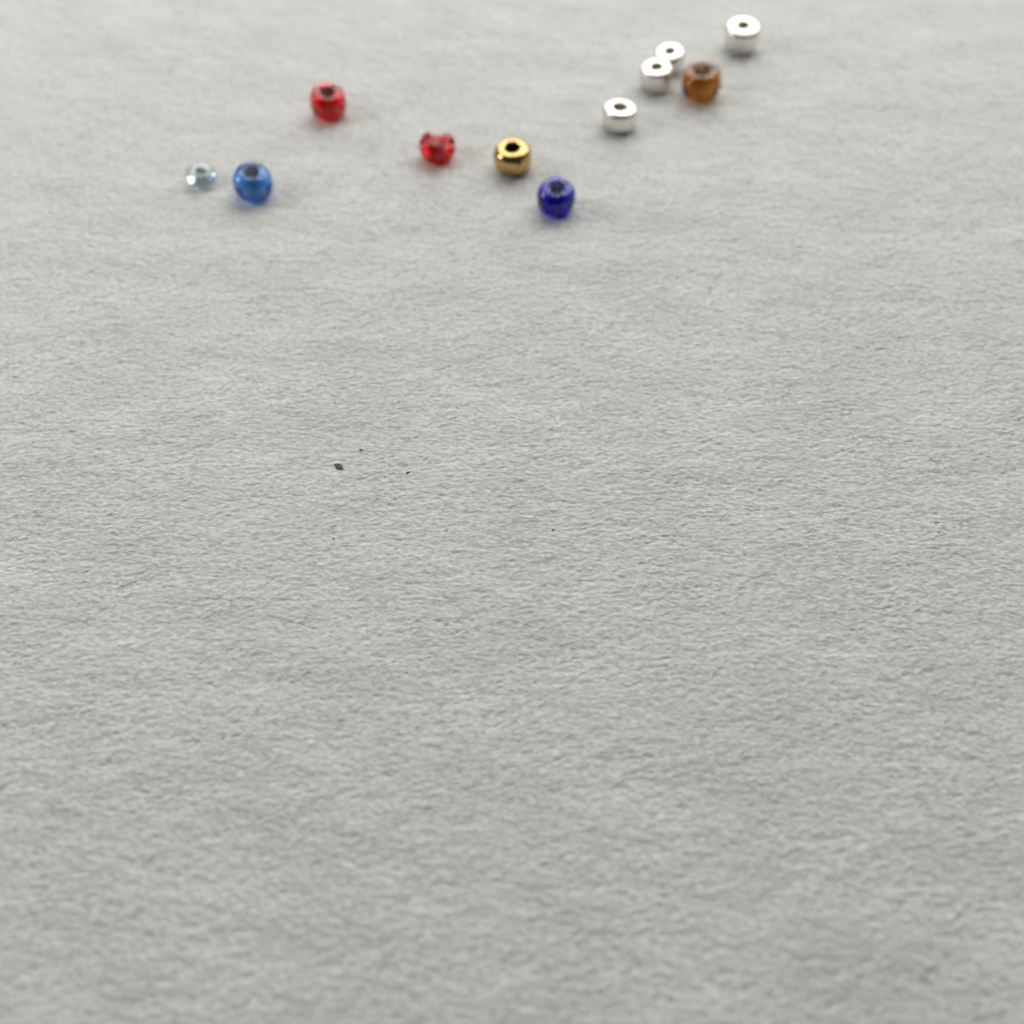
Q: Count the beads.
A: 11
